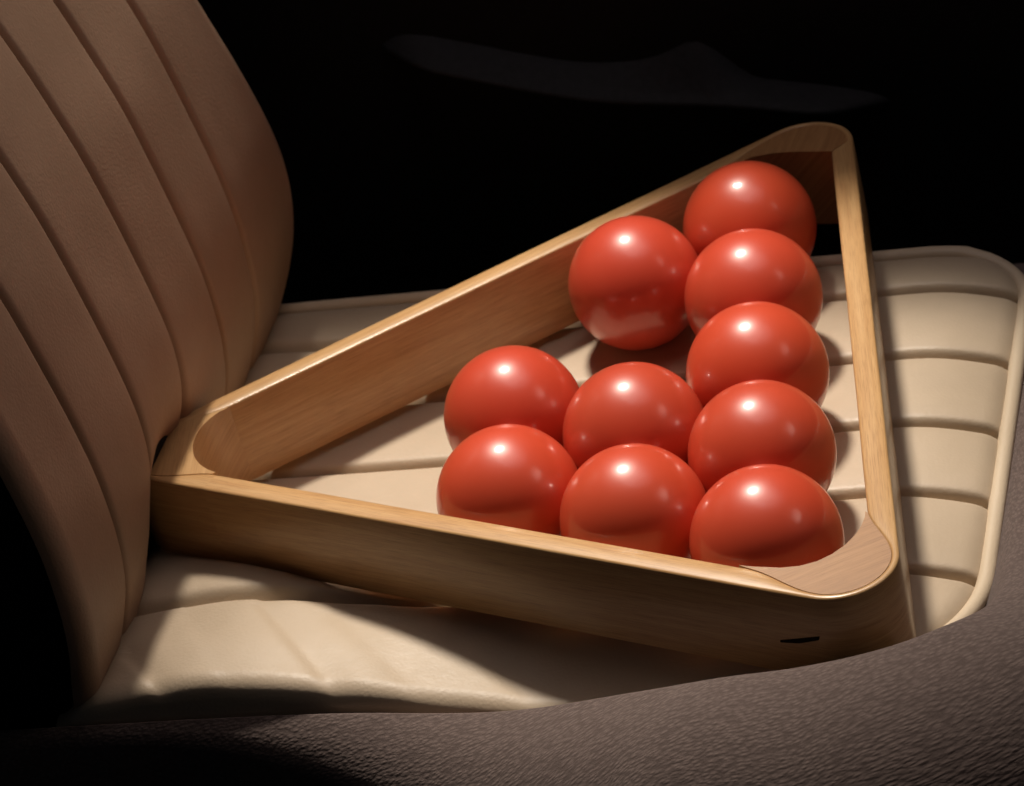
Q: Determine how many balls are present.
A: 10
